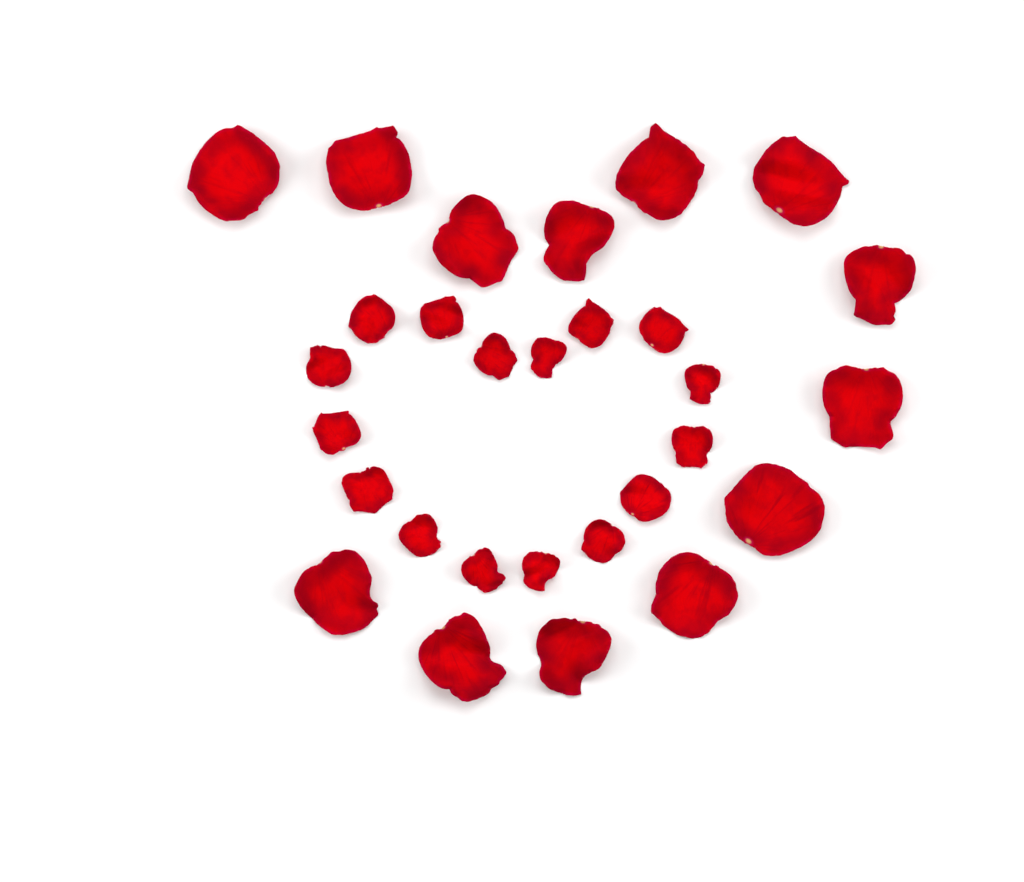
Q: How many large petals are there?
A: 13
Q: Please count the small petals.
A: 16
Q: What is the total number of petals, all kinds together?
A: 29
